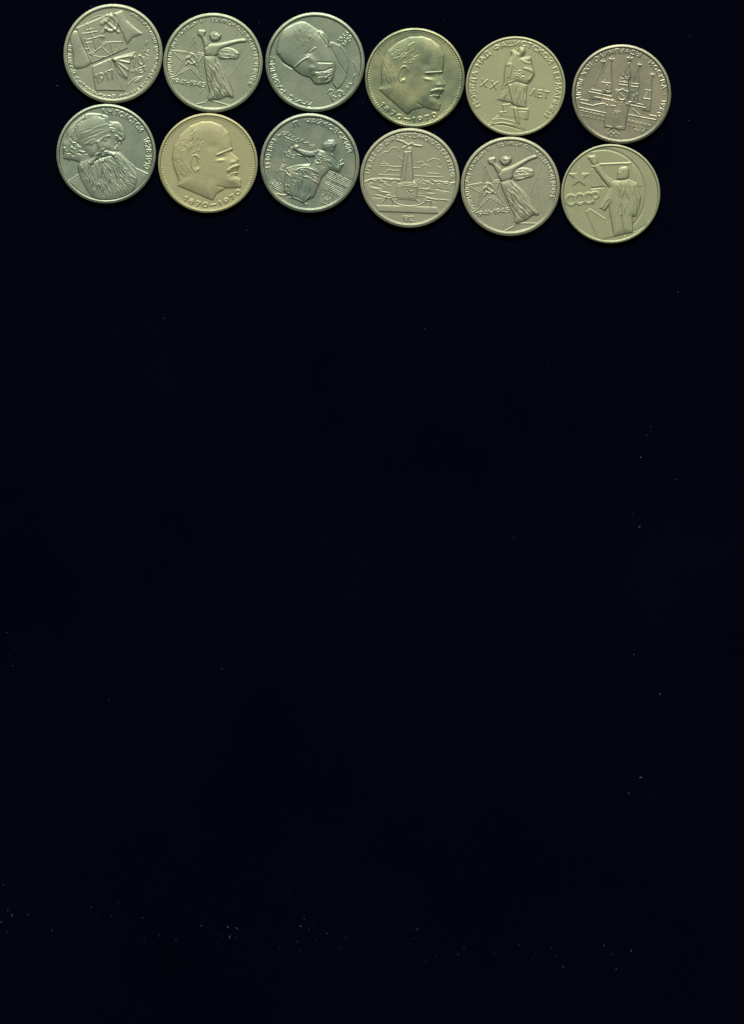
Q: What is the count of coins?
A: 12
